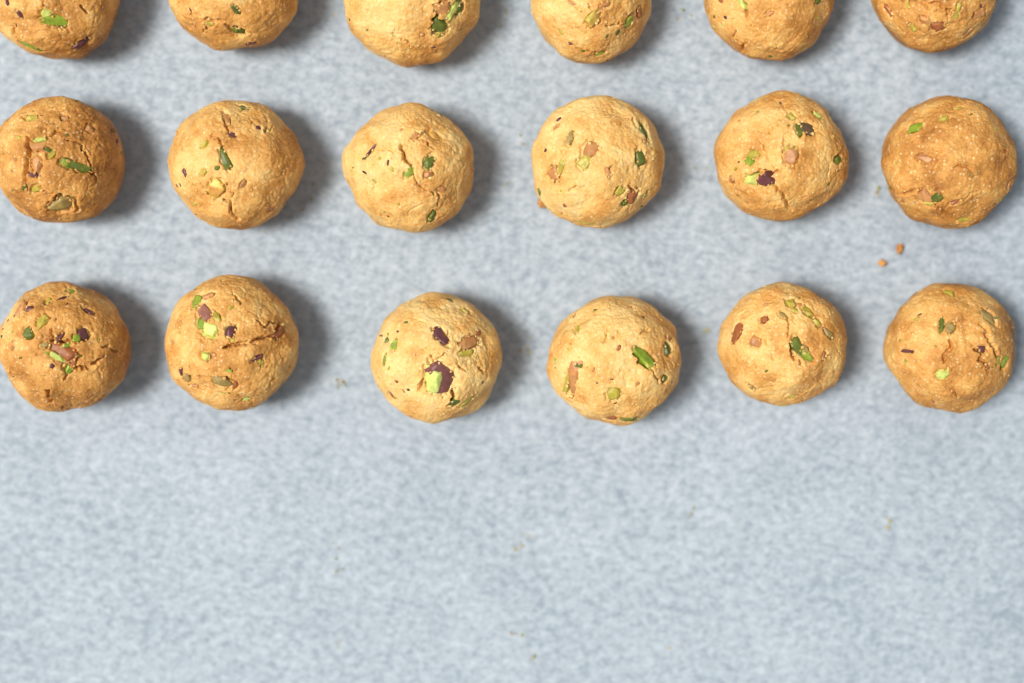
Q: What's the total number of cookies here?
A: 18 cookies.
